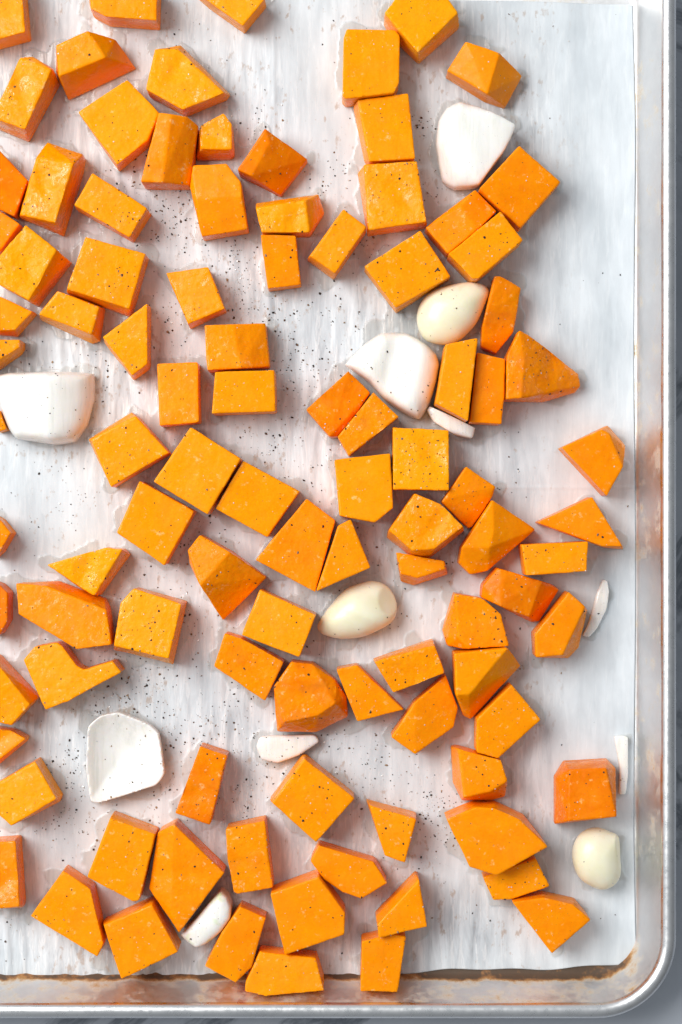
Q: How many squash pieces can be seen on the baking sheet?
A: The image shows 100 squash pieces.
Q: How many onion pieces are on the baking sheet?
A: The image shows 9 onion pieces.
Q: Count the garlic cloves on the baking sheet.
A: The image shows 3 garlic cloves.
